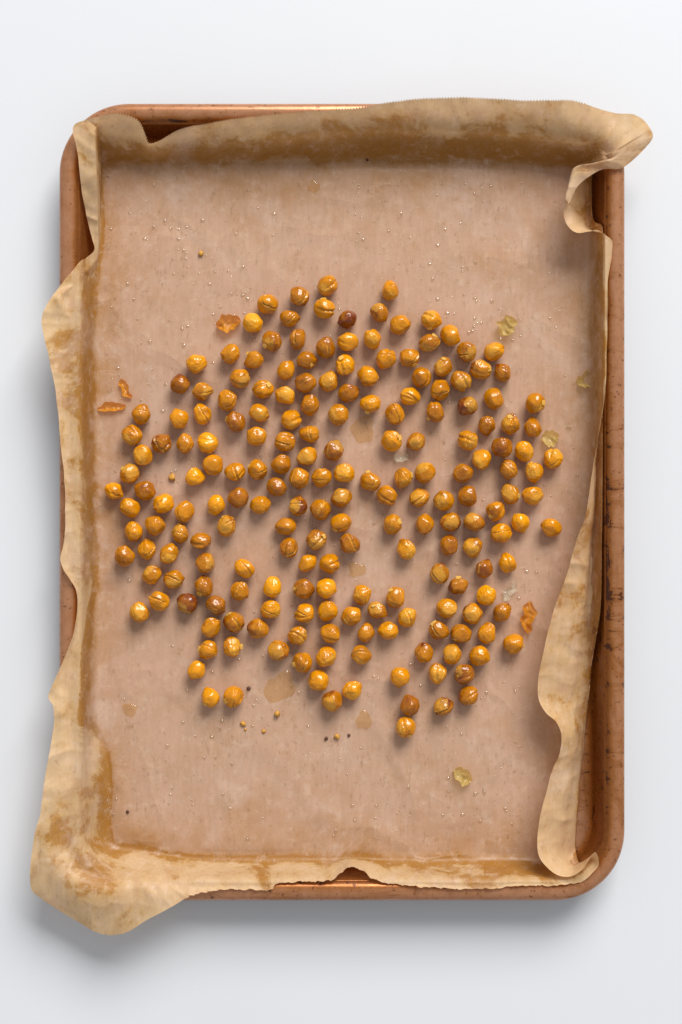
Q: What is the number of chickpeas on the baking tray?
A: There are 200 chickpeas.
